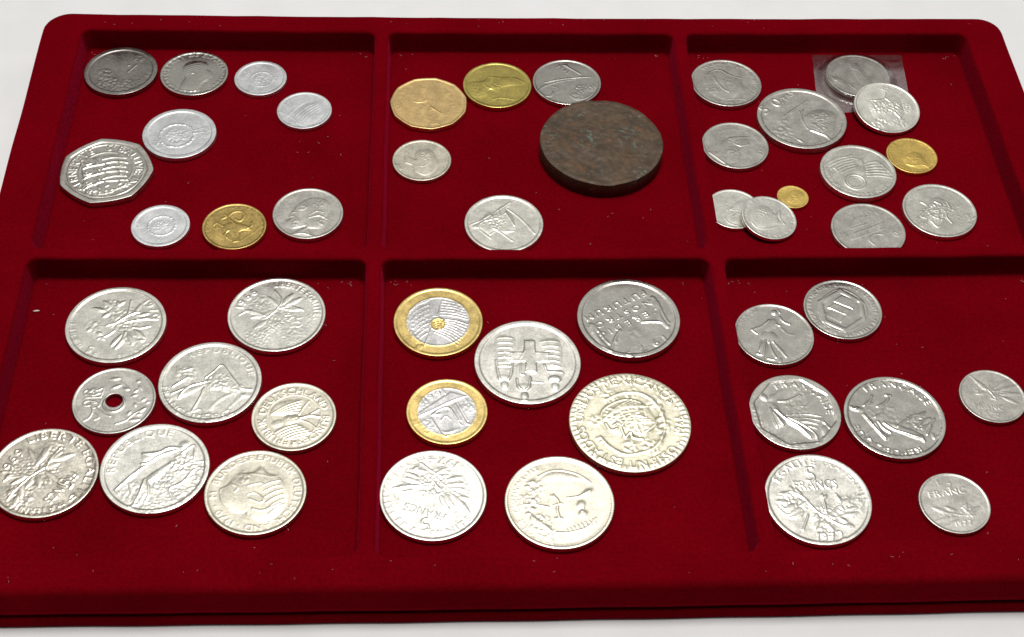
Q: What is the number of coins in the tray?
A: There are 49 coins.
